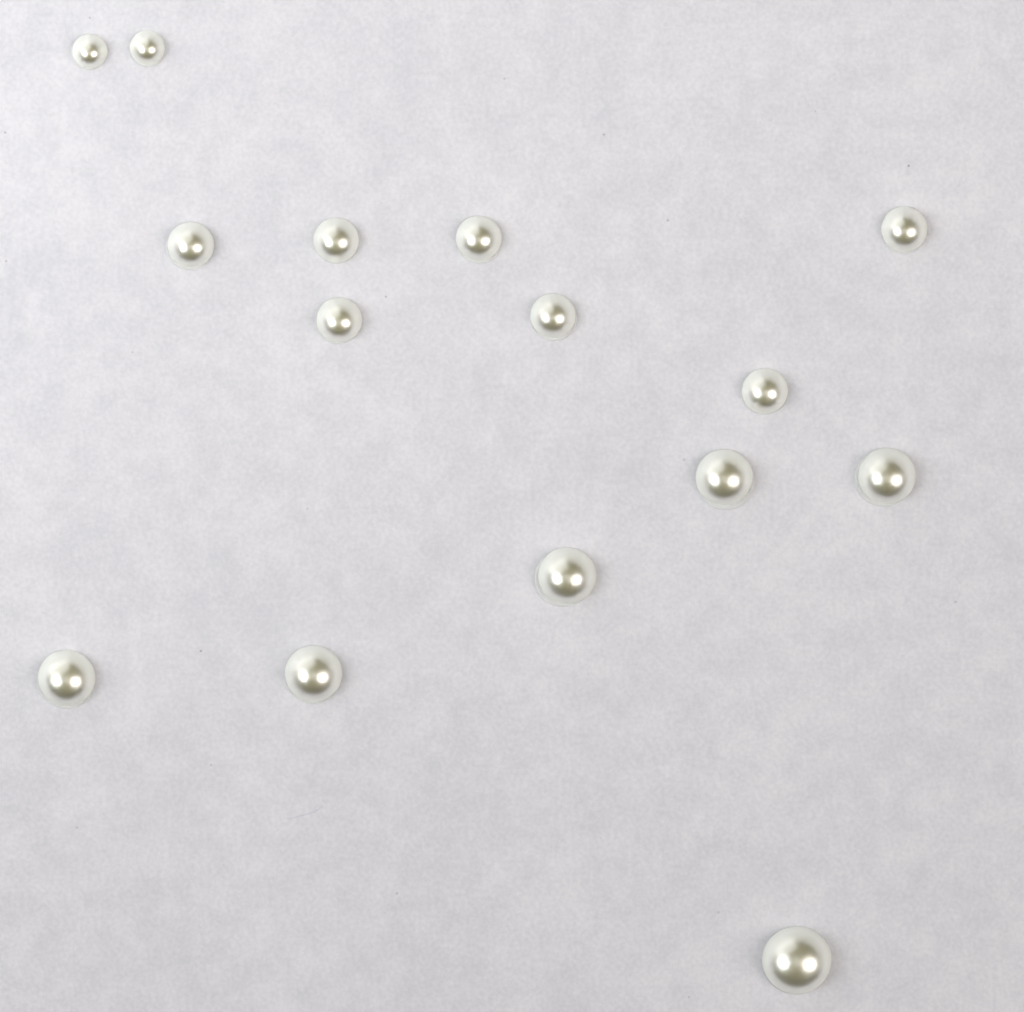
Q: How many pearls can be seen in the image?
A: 15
